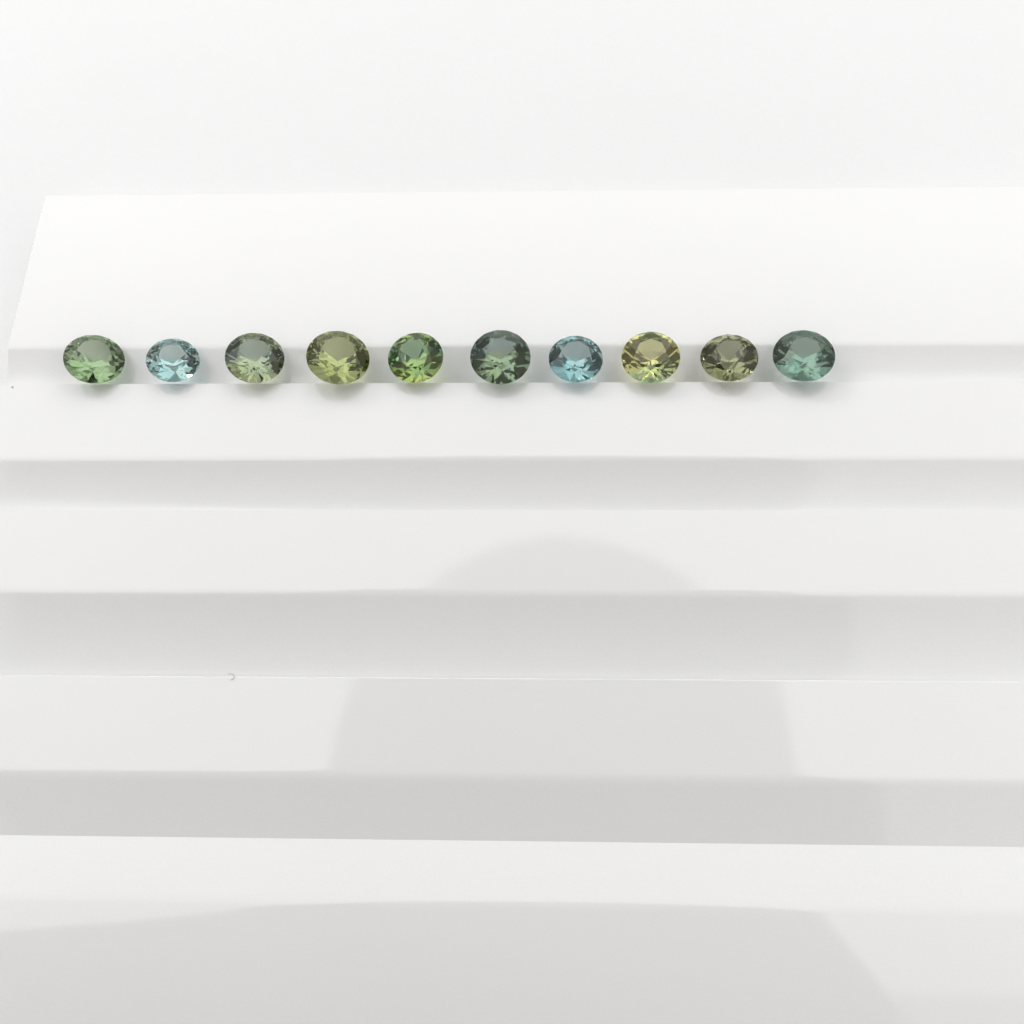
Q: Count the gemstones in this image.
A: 10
